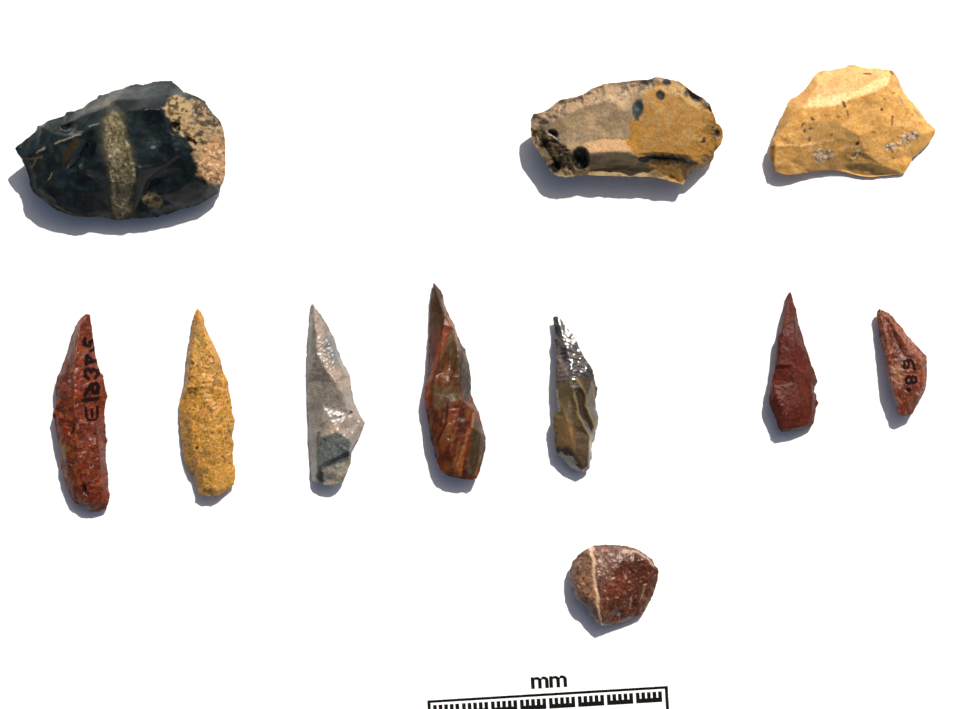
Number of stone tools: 11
